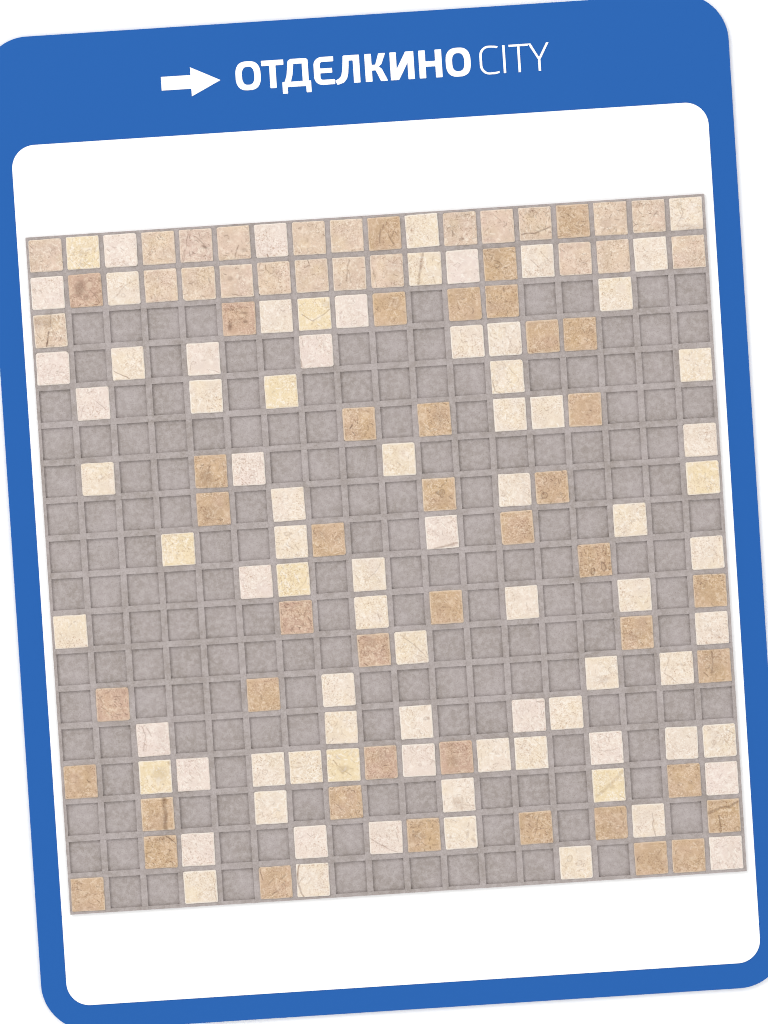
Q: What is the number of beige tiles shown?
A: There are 22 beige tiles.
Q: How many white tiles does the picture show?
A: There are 81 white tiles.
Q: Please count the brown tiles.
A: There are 43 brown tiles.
